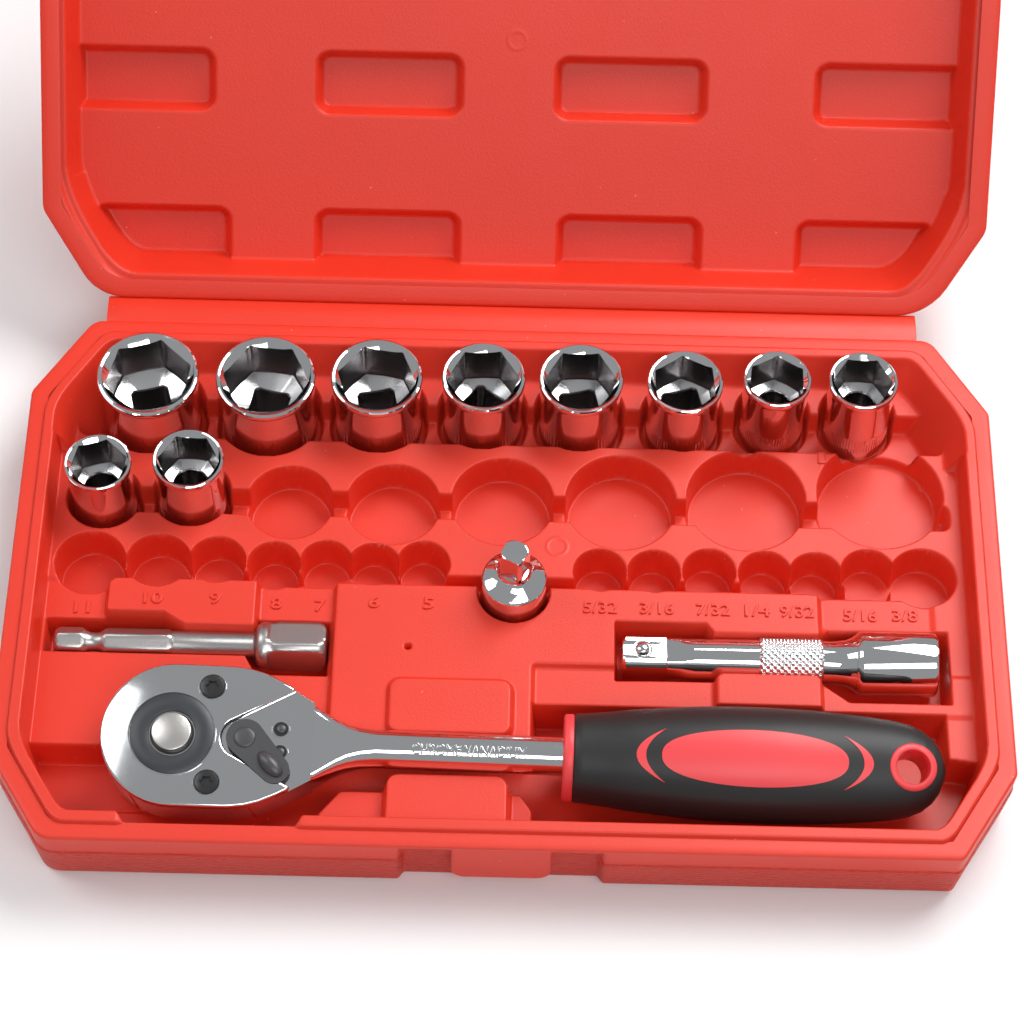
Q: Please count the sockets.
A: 10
